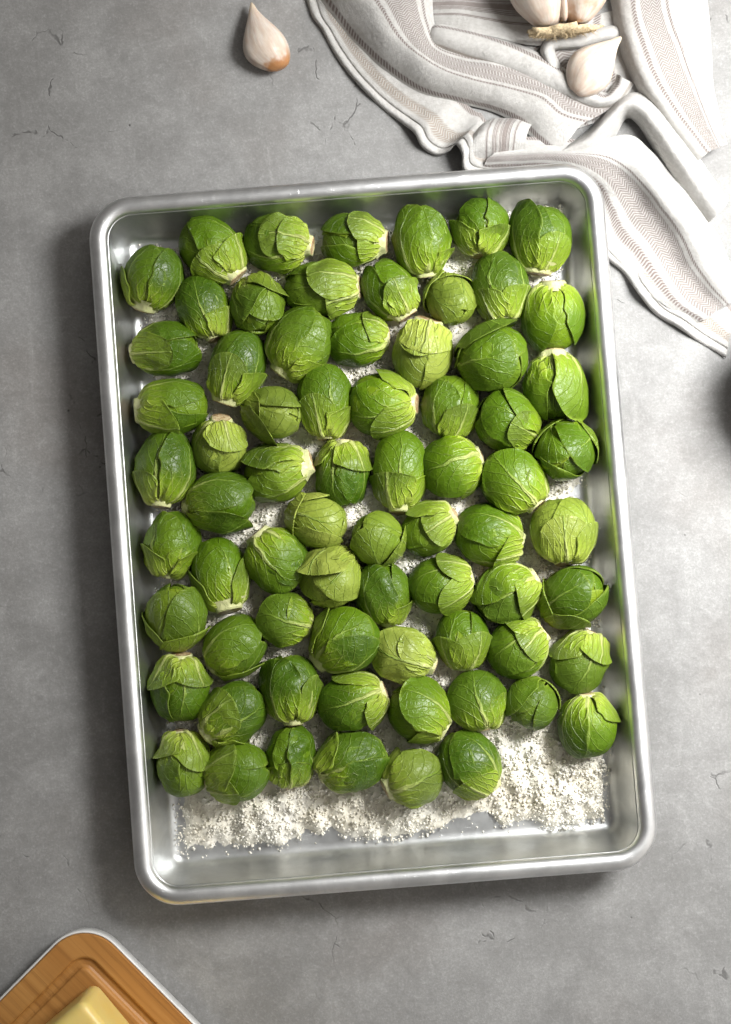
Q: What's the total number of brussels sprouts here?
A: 71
